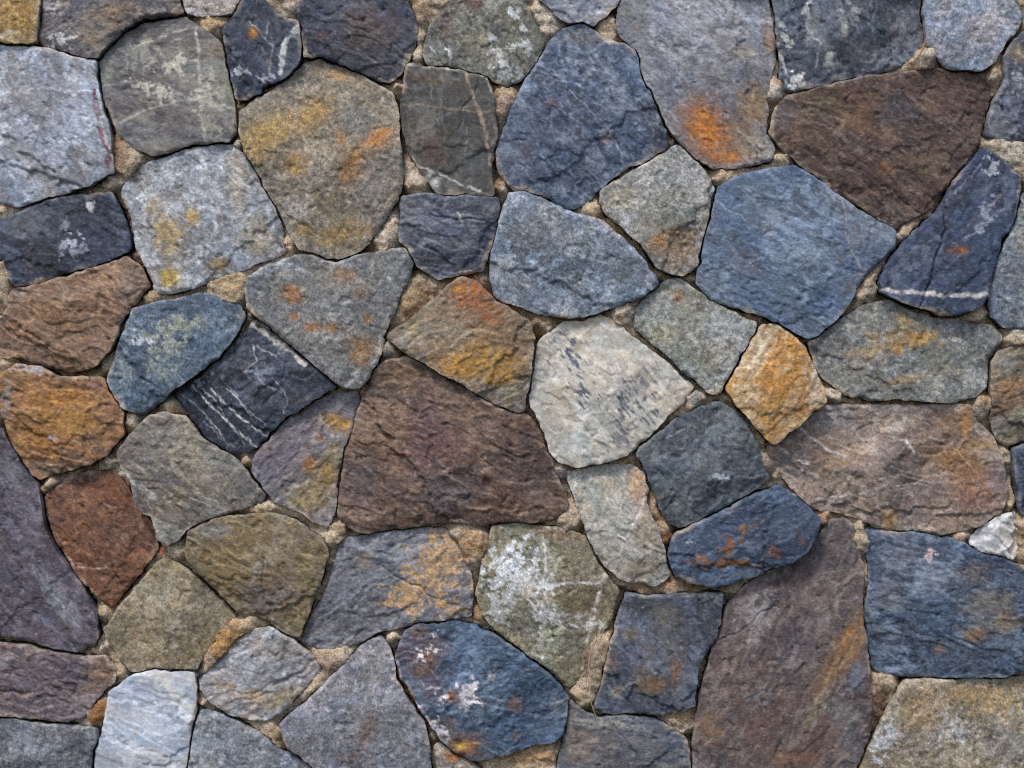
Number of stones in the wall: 64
